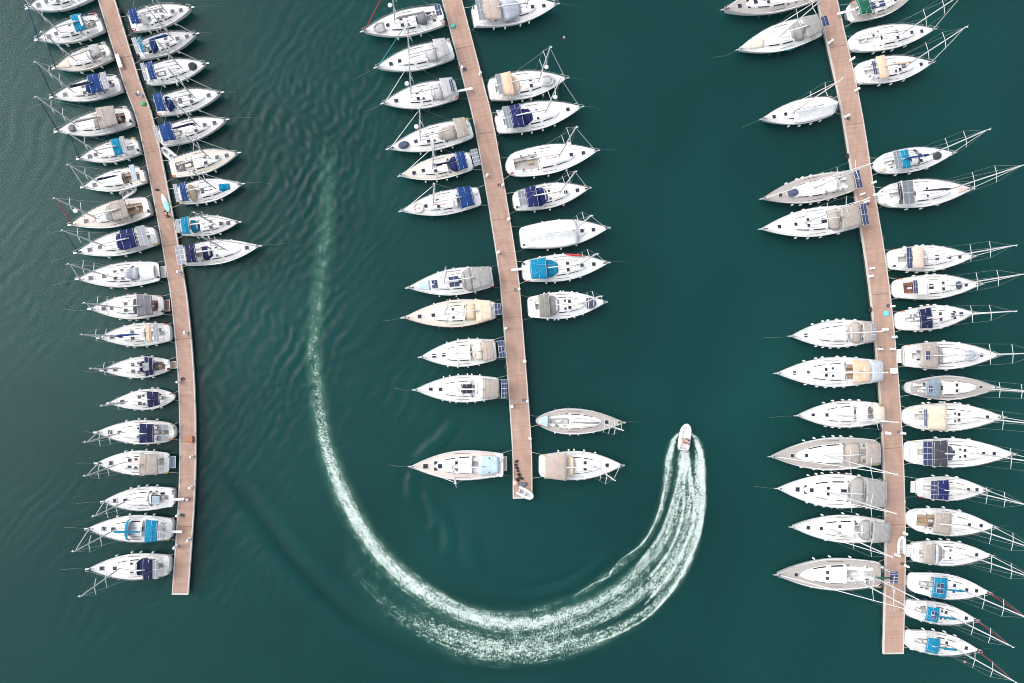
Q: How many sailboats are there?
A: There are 79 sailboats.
